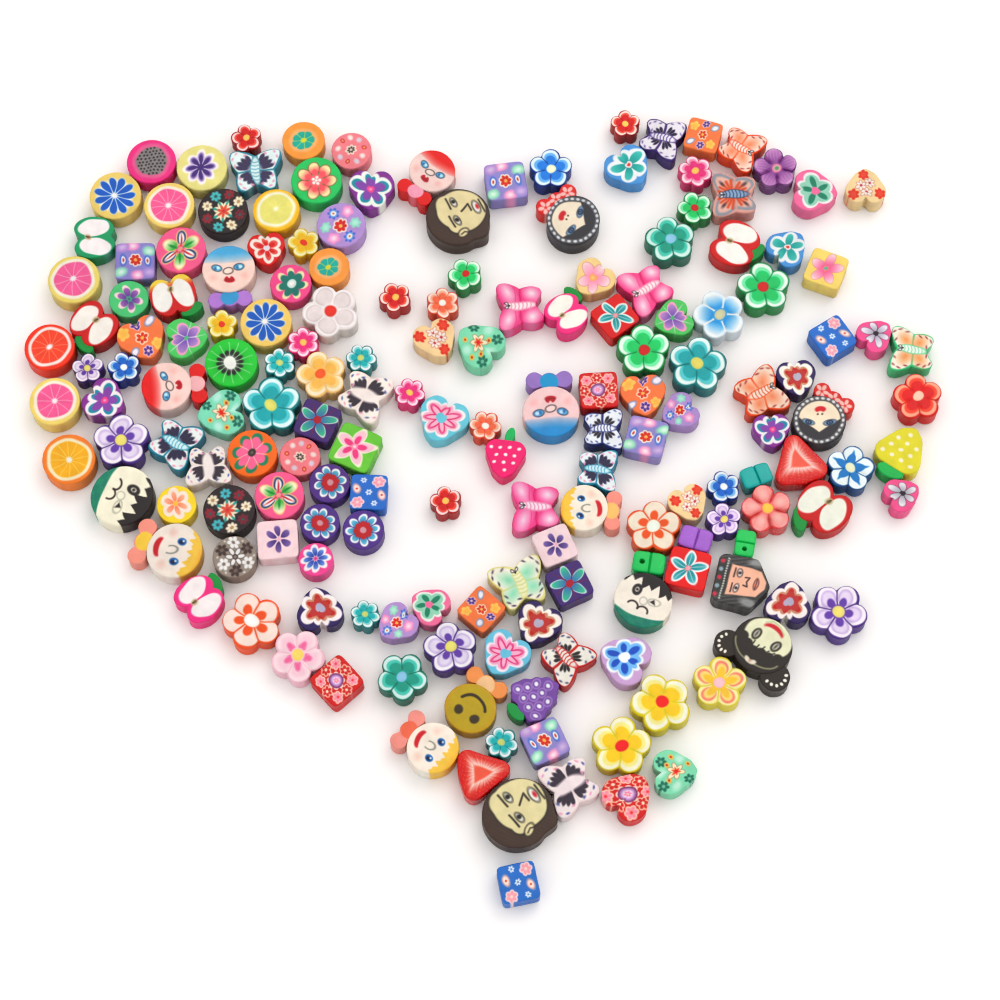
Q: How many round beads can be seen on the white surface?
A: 30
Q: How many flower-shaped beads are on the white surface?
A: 44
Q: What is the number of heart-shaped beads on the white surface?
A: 31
